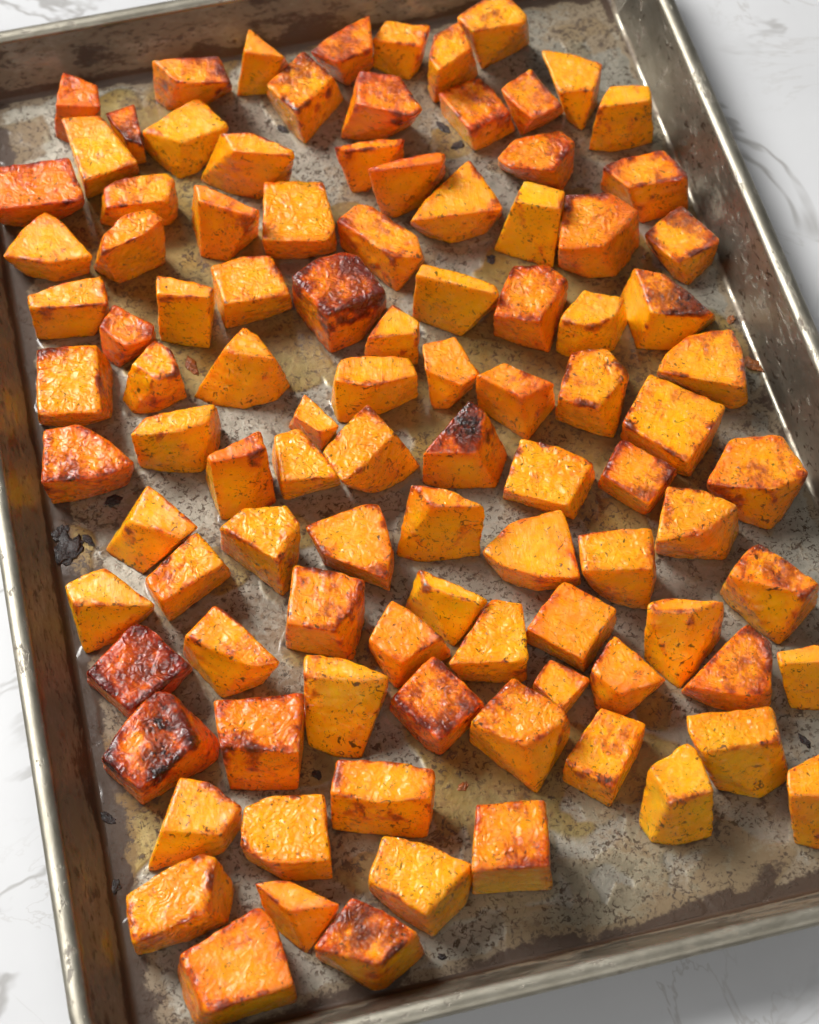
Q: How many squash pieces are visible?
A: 101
